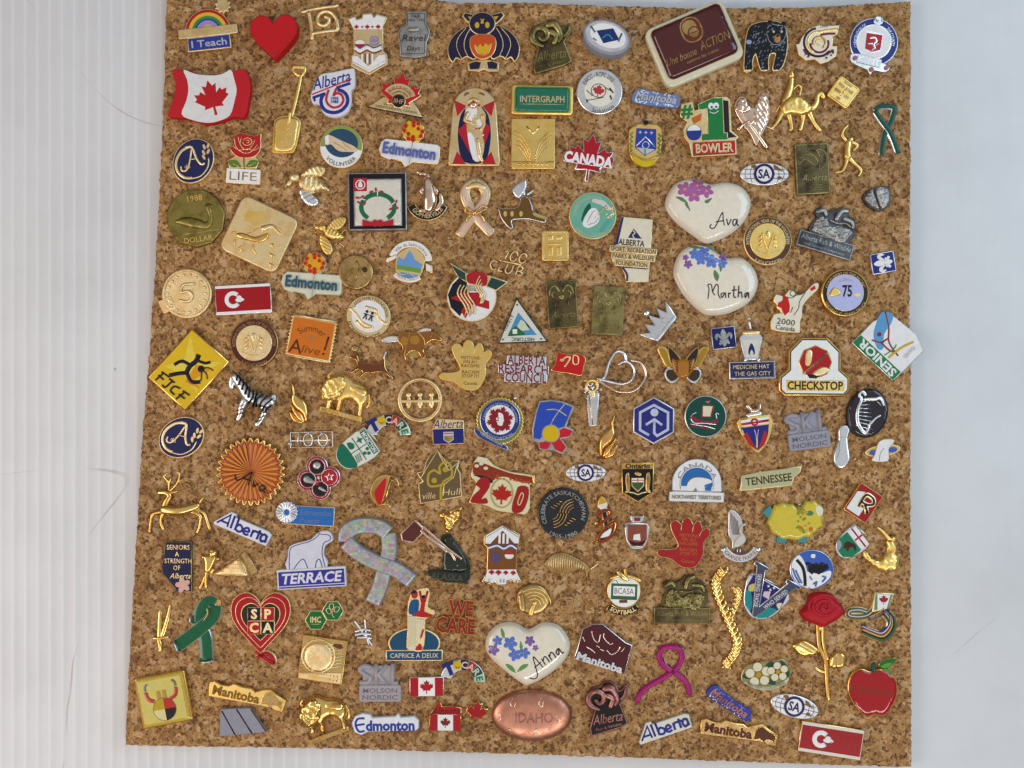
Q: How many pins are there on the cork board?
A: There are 169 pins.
